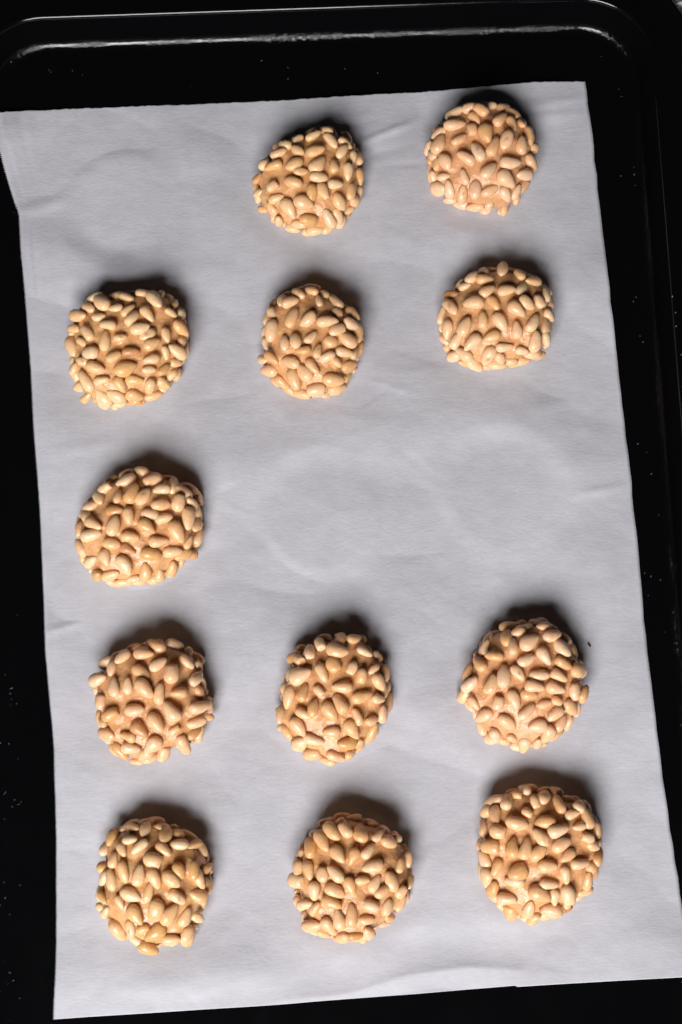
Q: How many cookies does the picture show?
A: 12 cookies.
